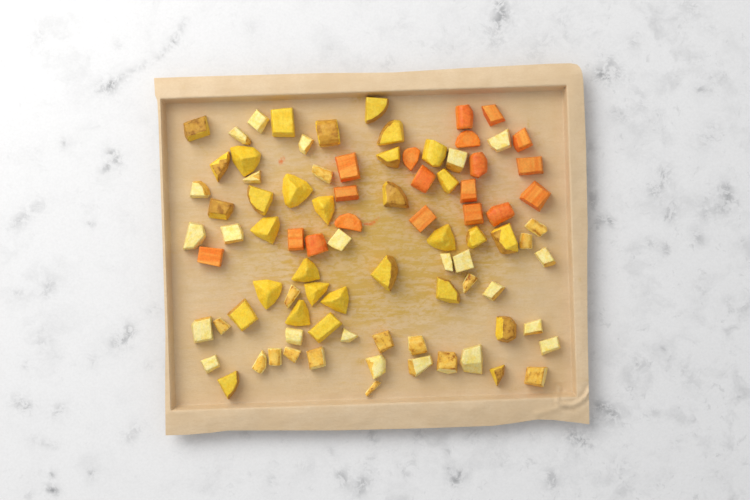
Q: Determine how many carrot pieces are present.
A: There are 19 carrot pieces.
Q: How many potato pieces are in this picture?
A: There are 31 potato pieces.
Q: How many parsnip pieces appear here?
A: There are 38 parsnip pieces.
